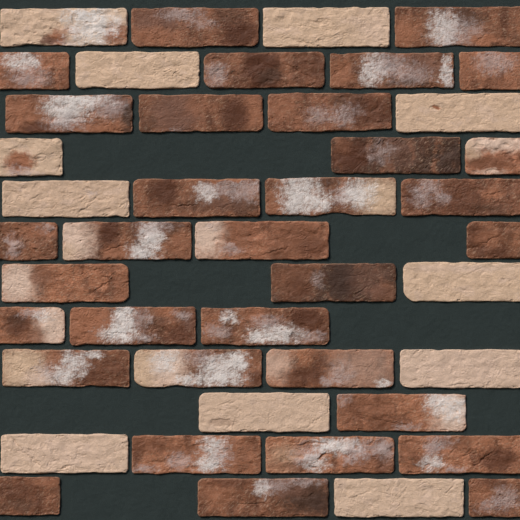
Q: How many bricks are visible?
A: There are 44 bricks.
